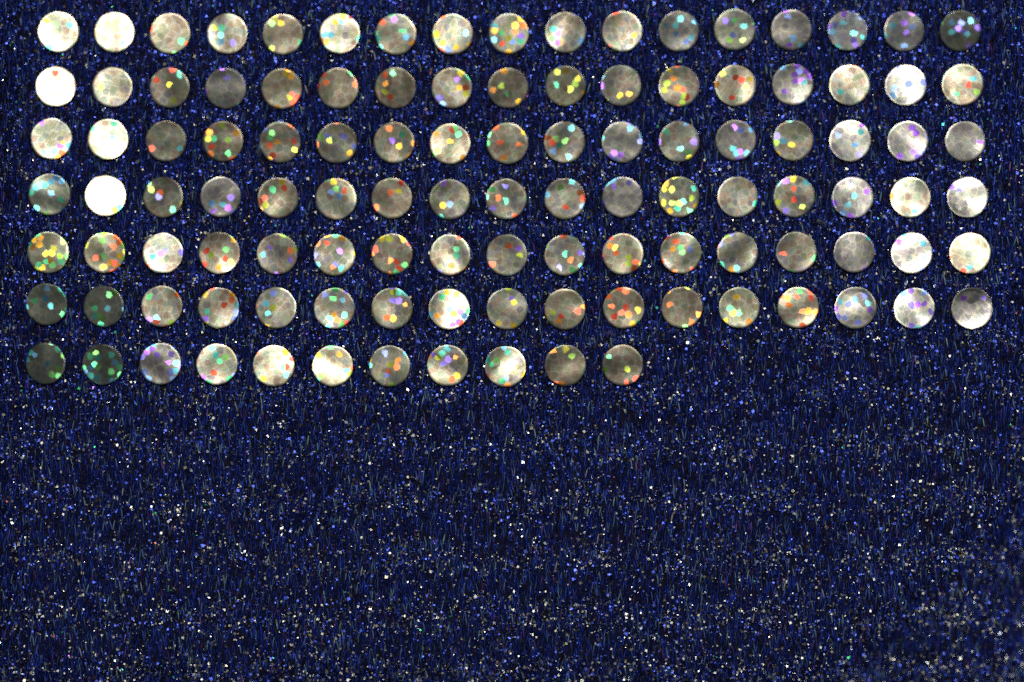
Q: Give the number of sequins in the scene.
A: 113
